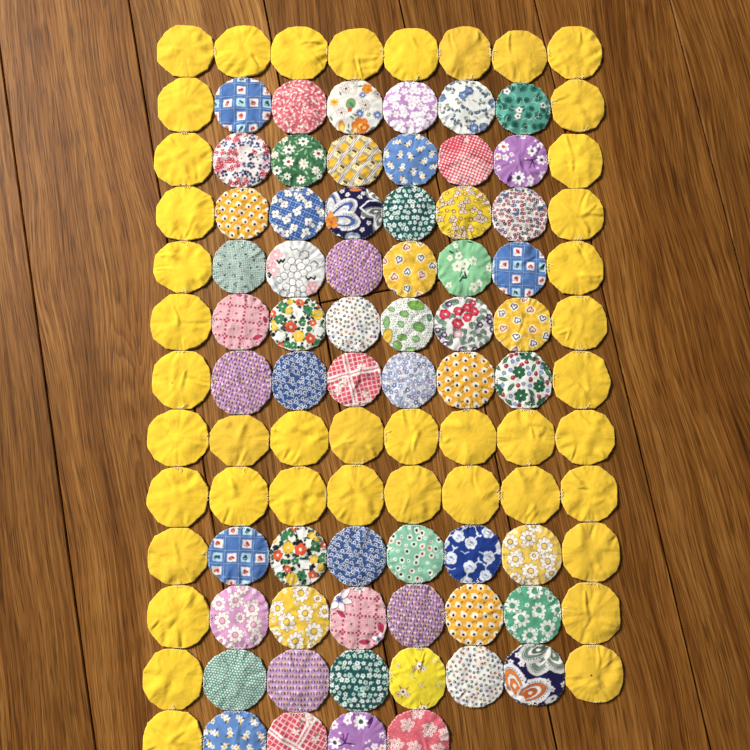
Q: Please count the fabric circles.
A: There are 101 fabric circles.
